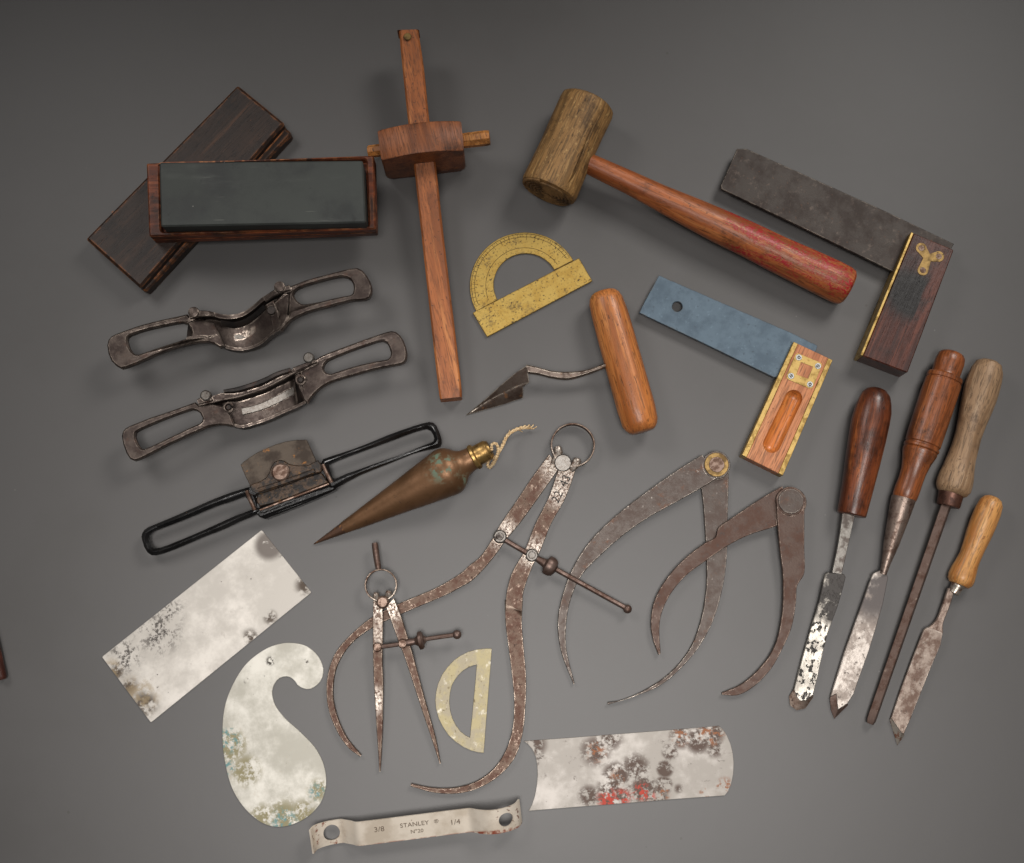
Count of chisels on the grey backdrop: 4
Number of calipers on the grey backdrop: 3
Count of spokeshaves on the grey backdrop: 3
